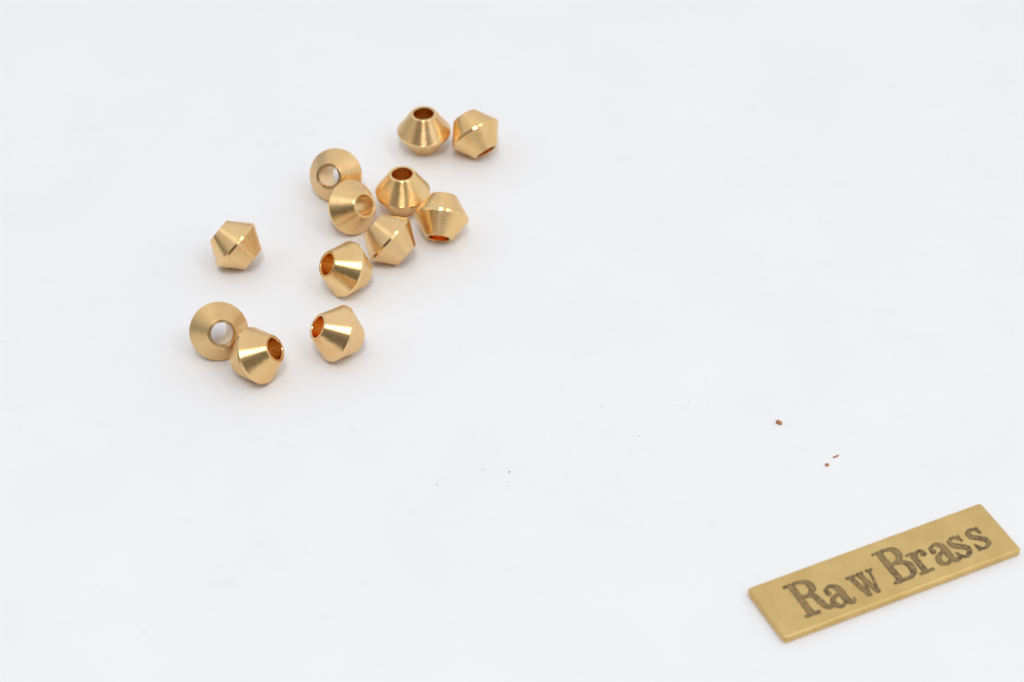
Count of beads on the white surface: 12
